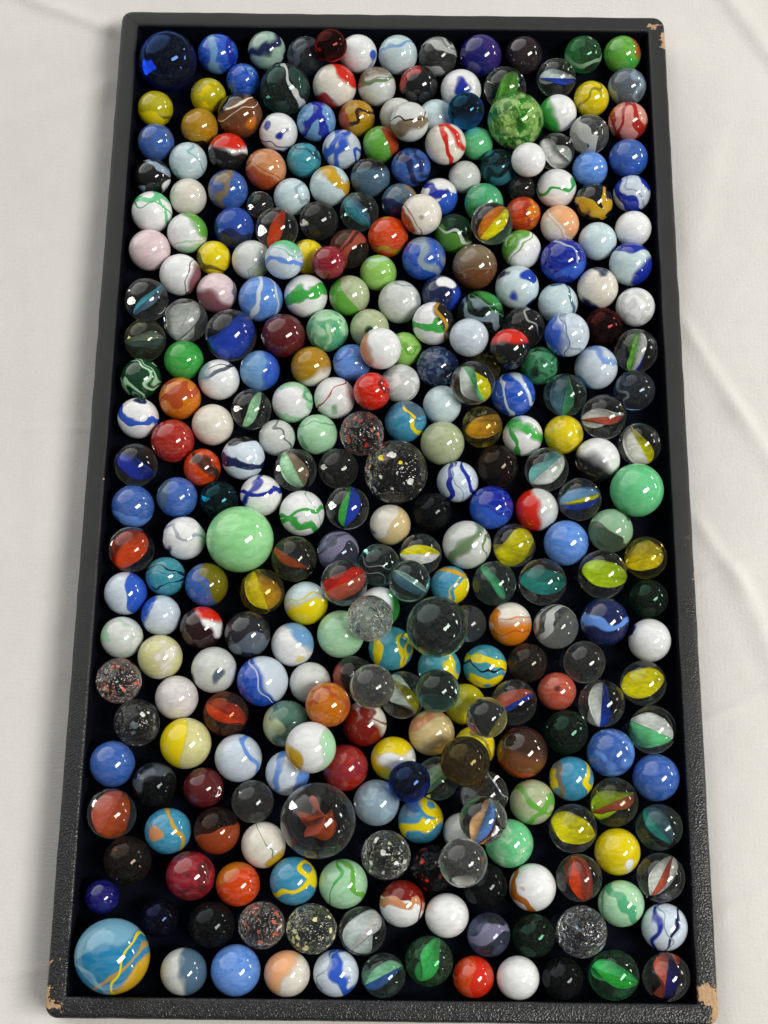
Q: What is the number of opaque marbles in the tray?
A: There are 199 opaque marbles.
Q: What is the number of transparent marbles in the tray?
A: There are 117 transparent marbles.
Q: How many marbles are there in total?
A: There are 316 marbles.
